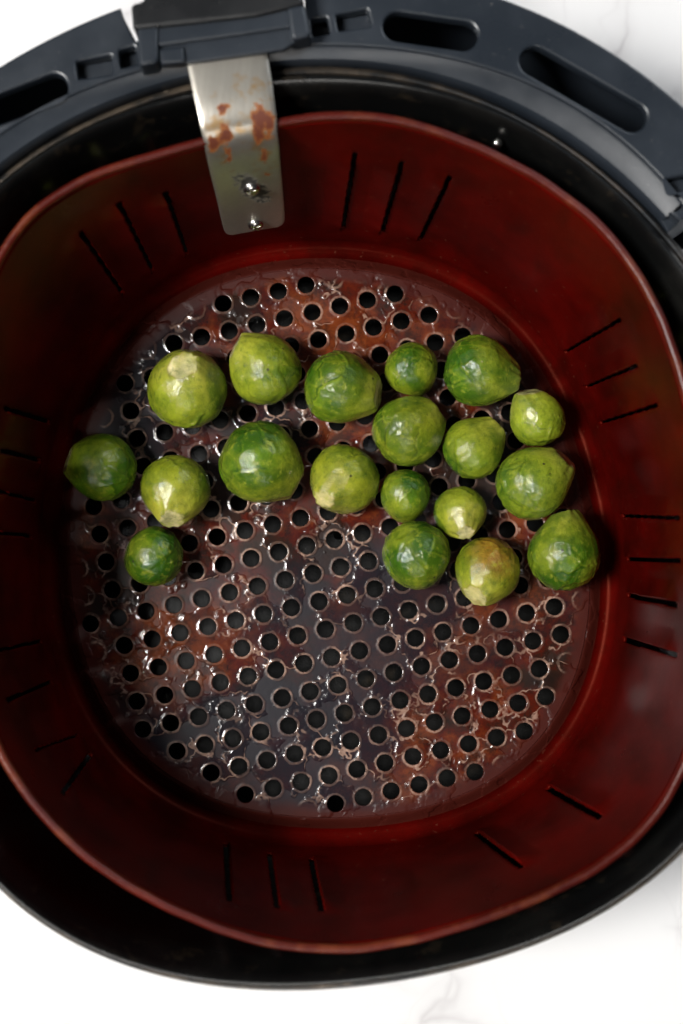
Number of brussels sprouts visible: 19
